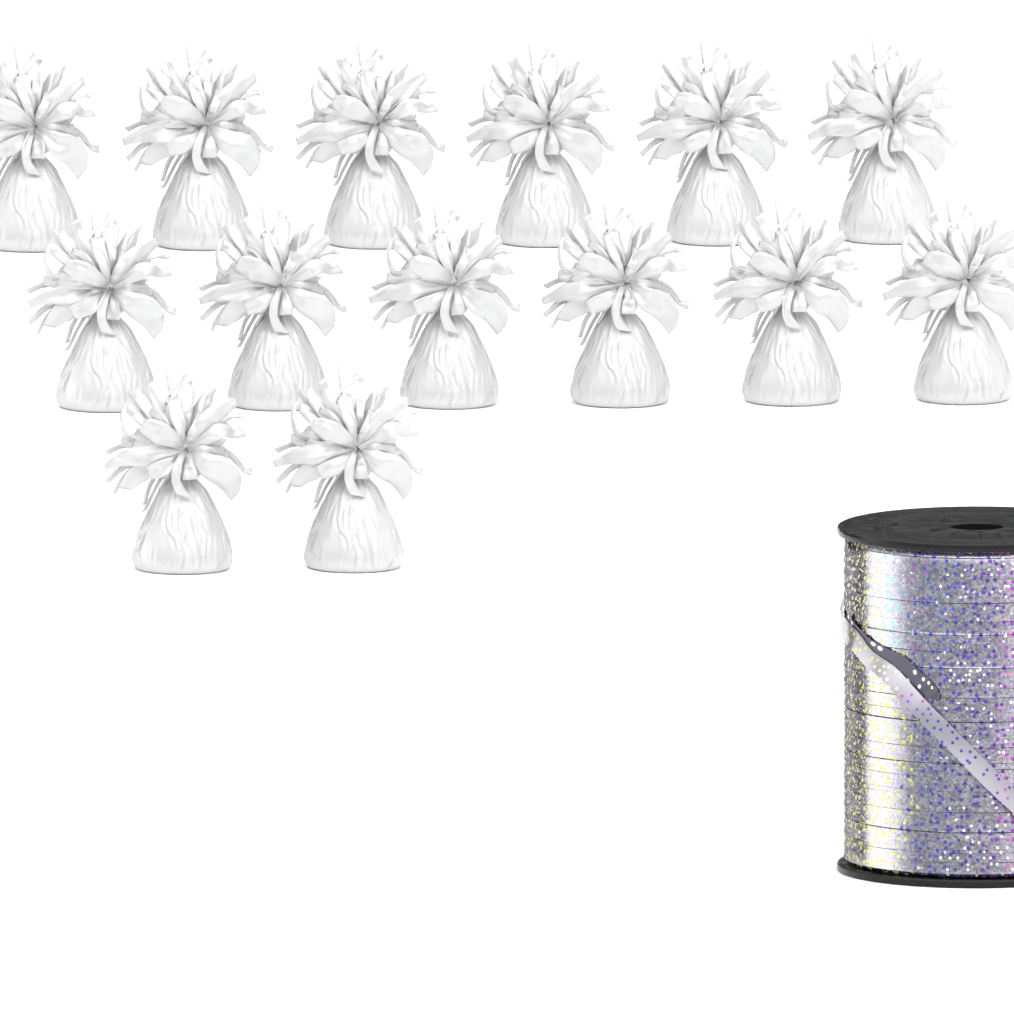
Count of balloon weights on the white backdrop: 14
